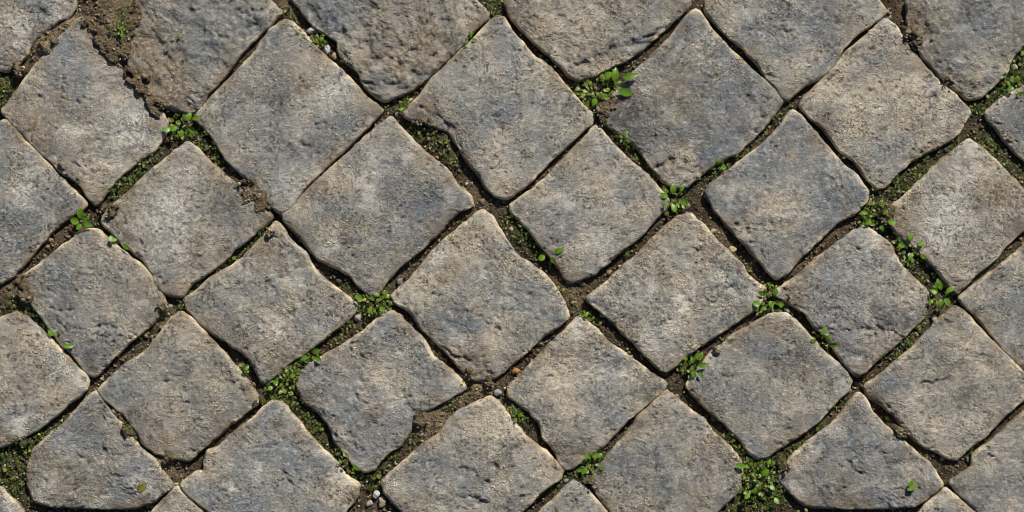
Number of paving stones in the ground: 40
